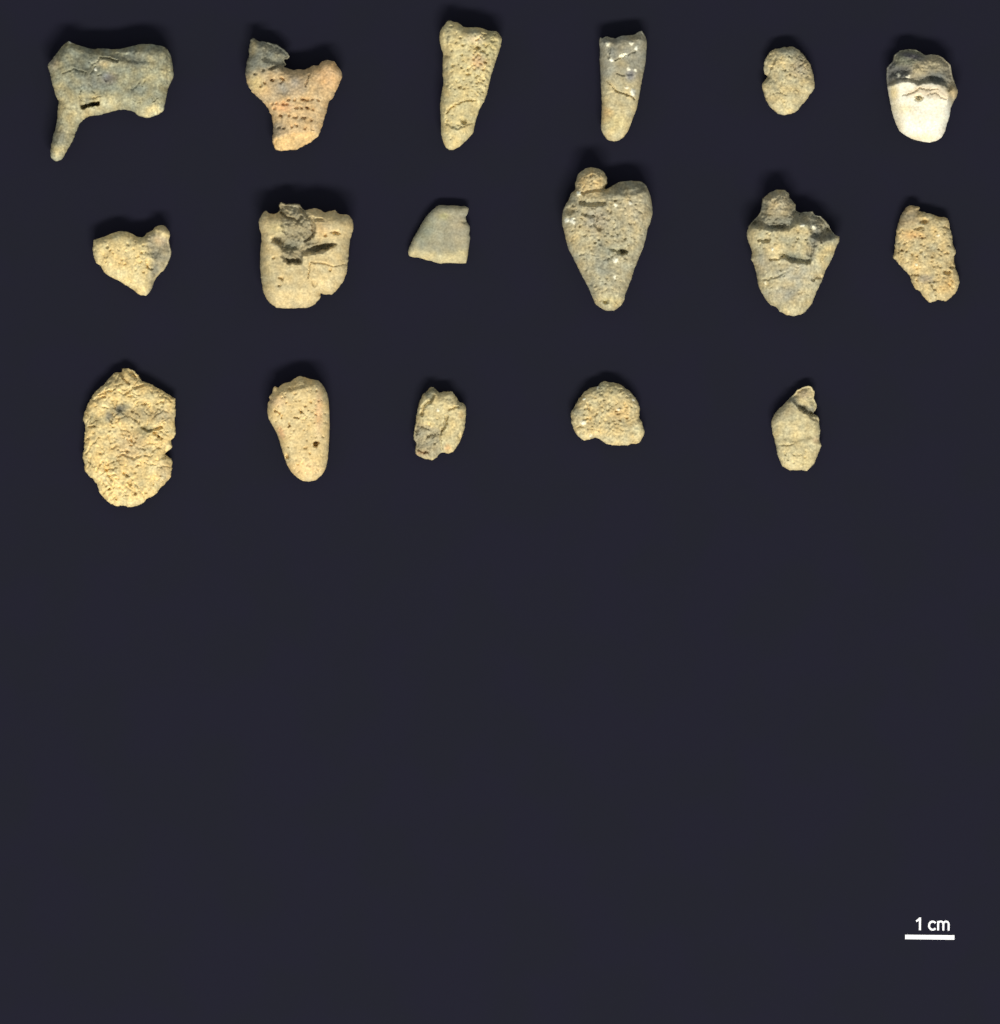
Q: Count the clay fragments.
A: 17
